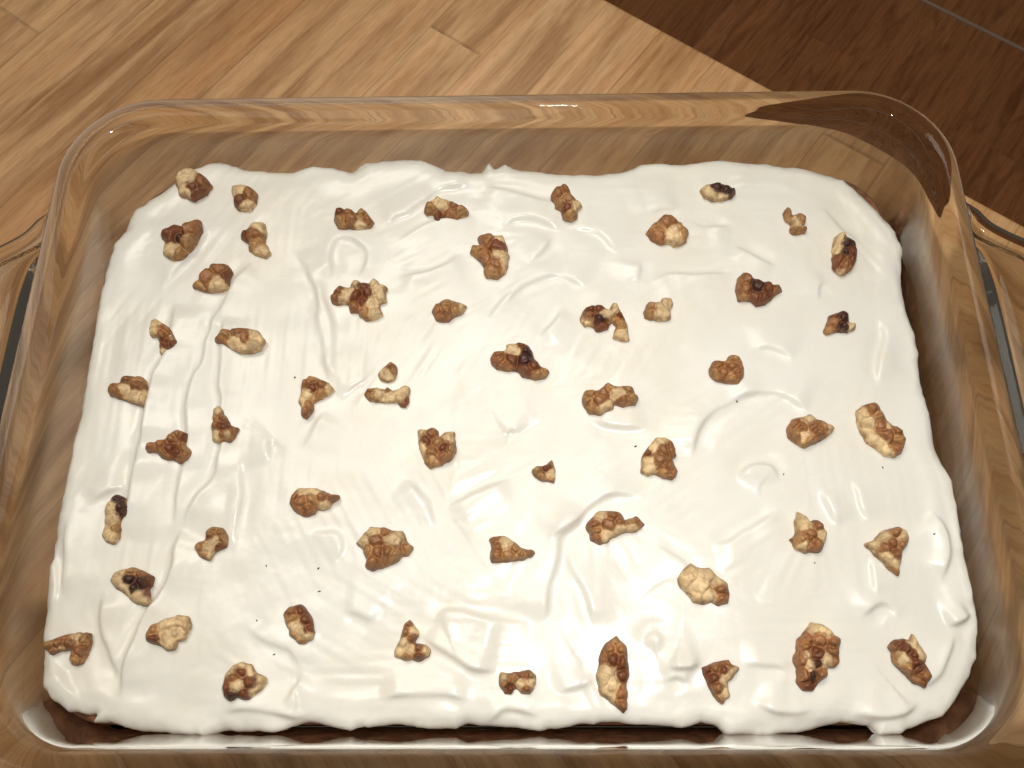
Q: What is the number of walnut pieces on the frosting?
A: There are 55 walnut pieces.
